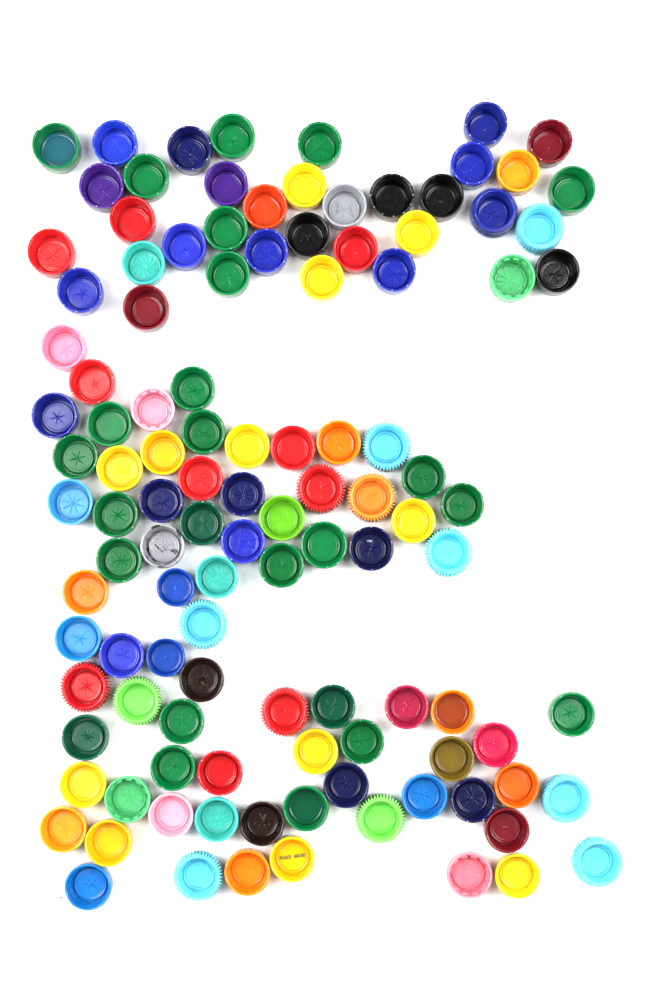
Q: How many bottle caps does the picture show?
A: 114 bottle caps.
